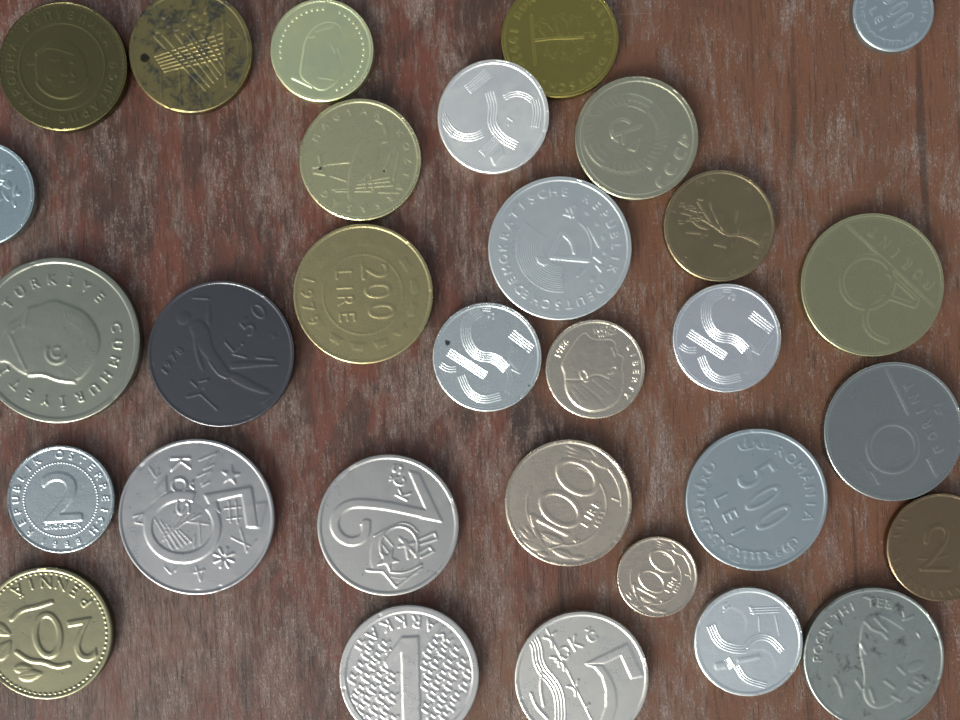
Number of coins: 31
